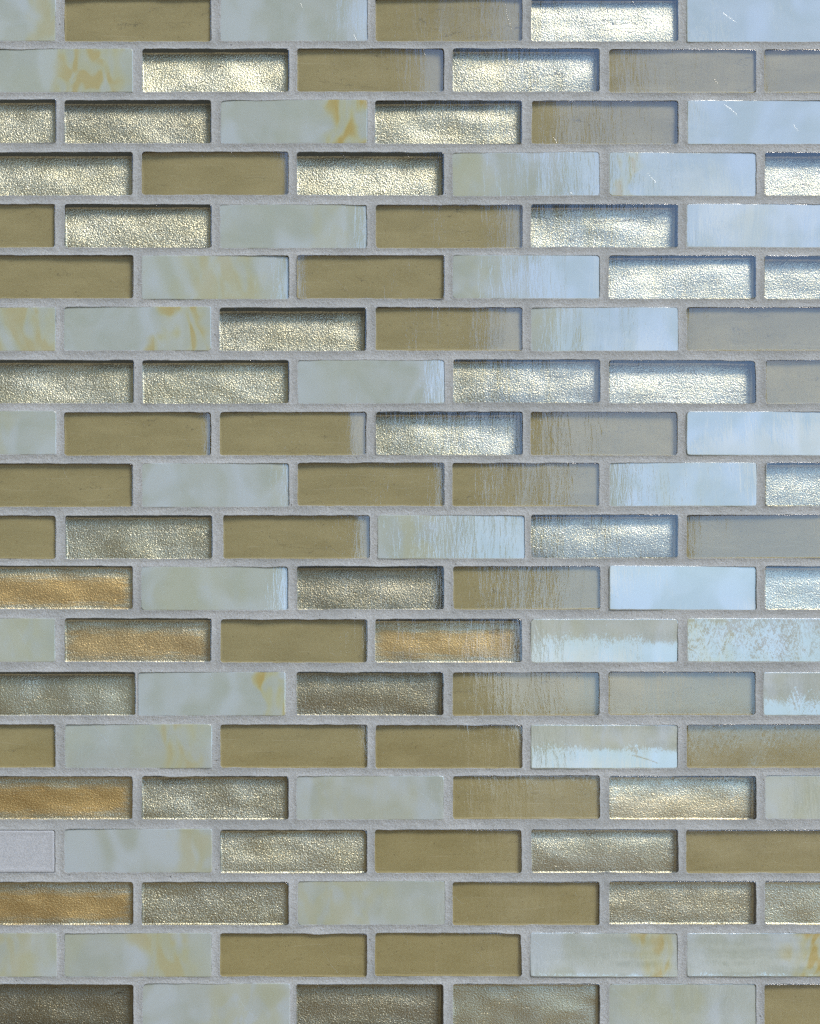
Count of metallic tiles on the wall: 41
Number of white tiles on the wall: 40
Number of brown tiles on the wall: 38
